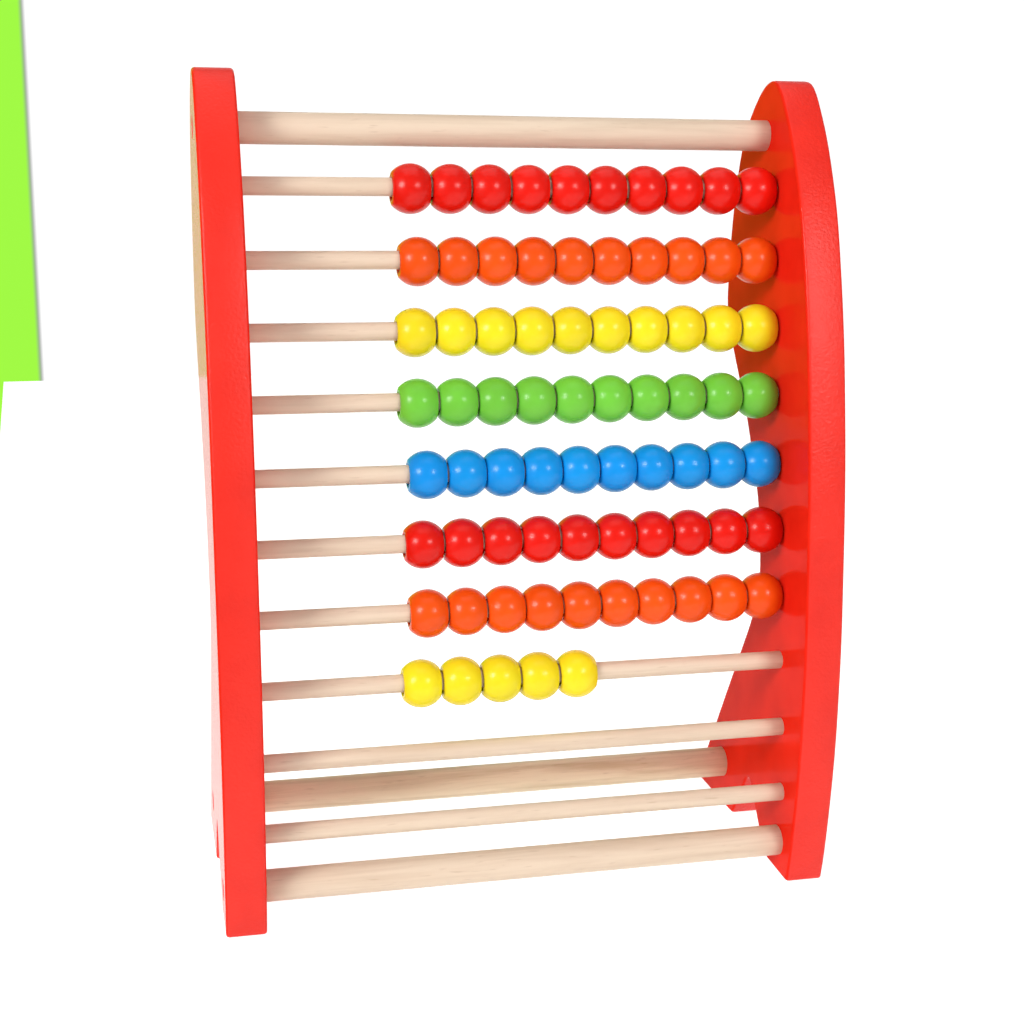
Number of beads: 75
